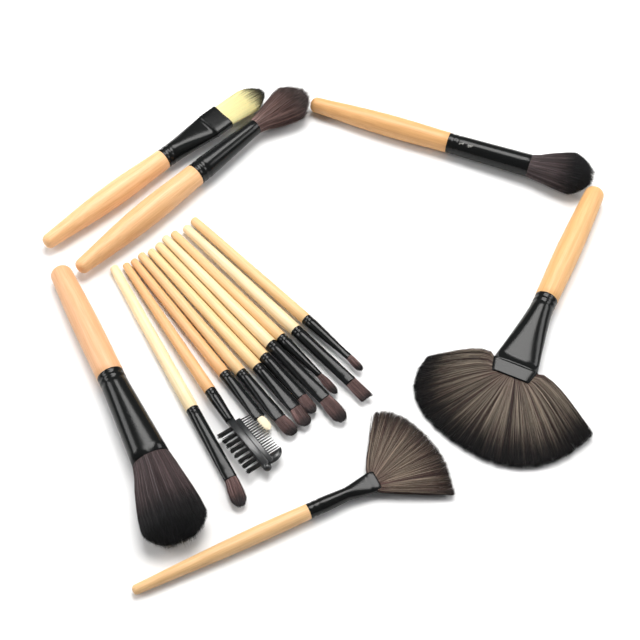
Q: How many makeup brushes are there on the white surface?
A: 16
